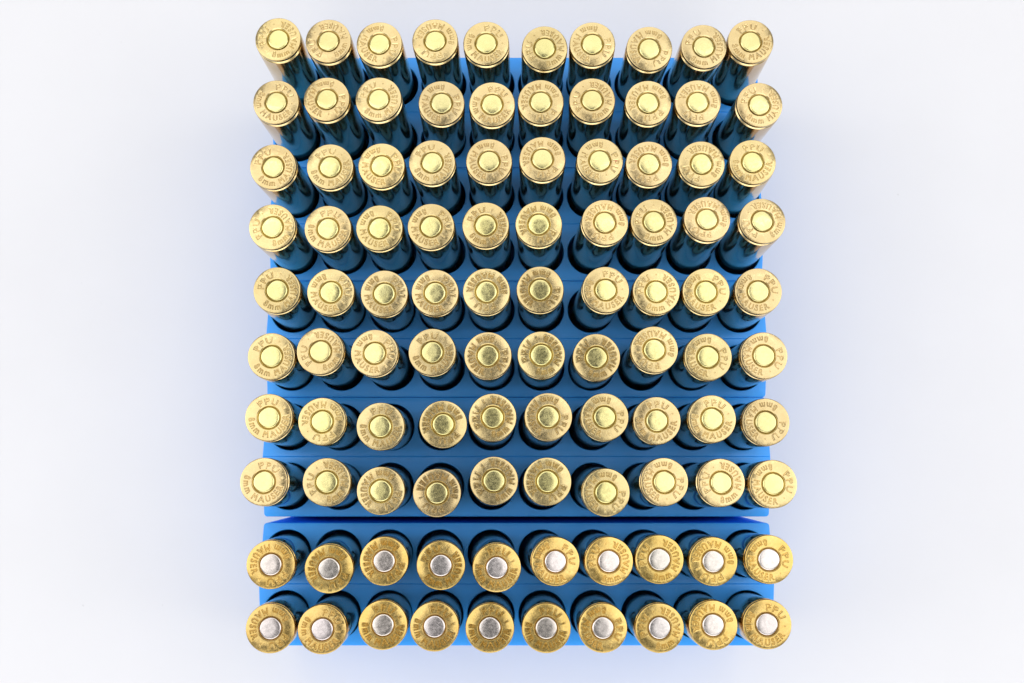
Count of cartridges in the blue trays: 100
